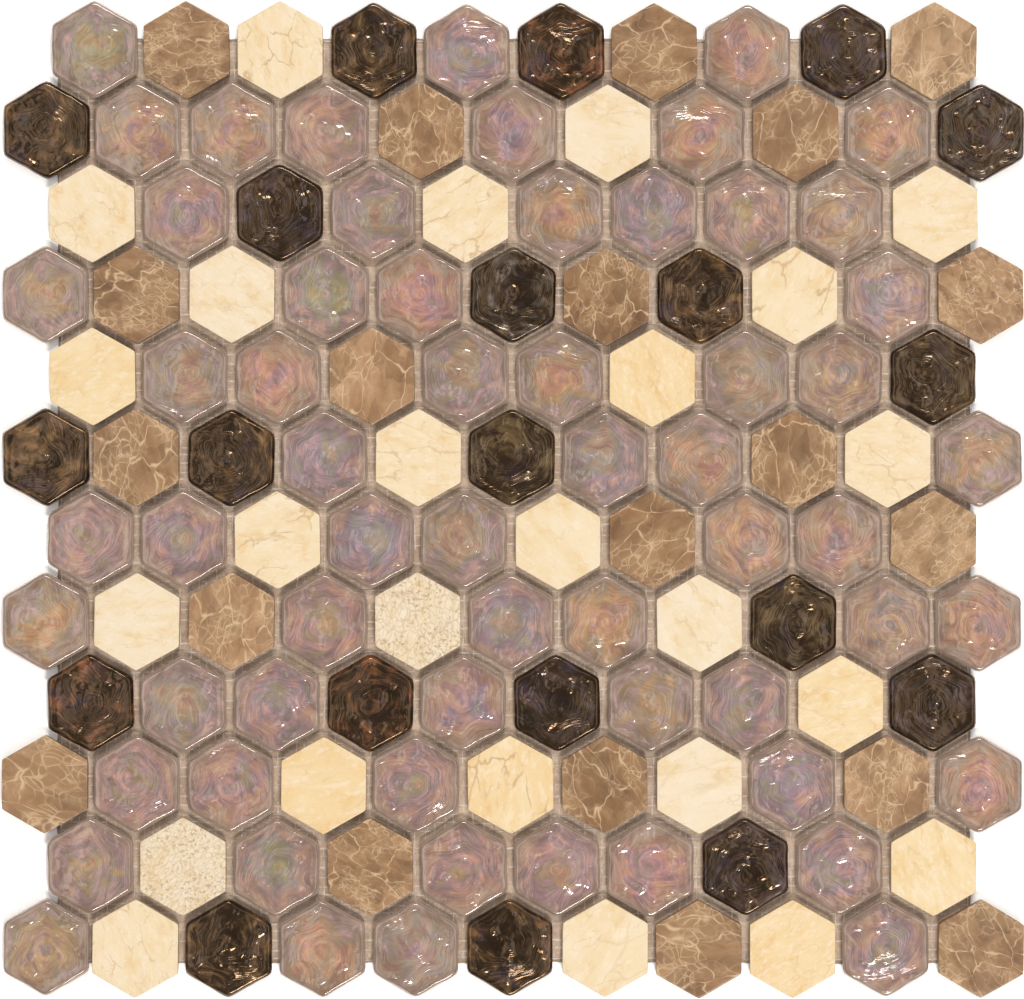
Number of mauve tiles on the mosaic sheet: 61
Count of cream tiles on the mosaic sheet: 25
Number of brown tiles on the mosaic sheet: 20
